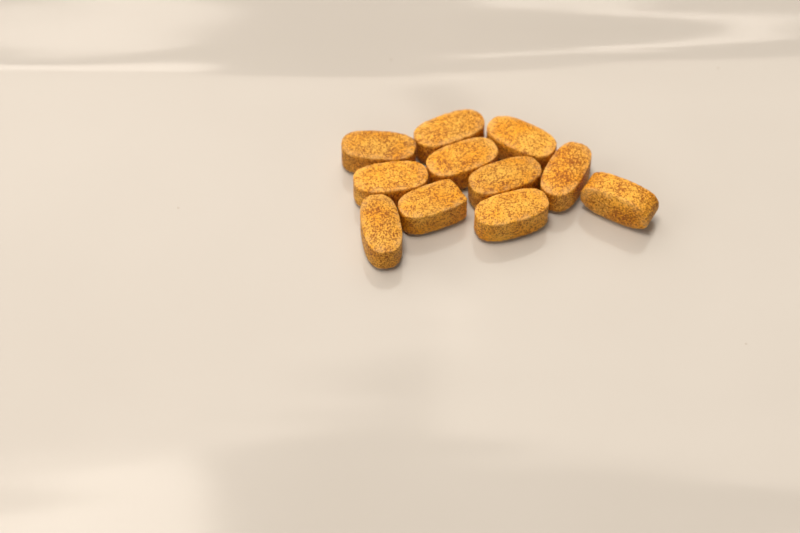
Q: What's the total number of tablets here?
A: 11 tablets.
